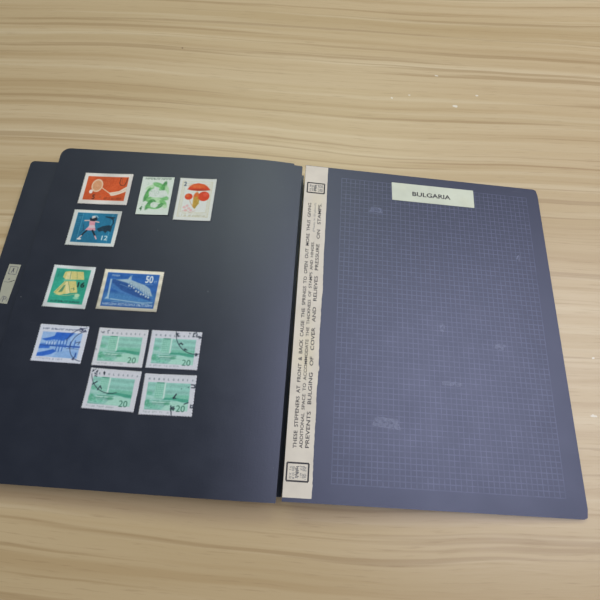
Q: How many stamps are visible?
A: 11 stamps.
